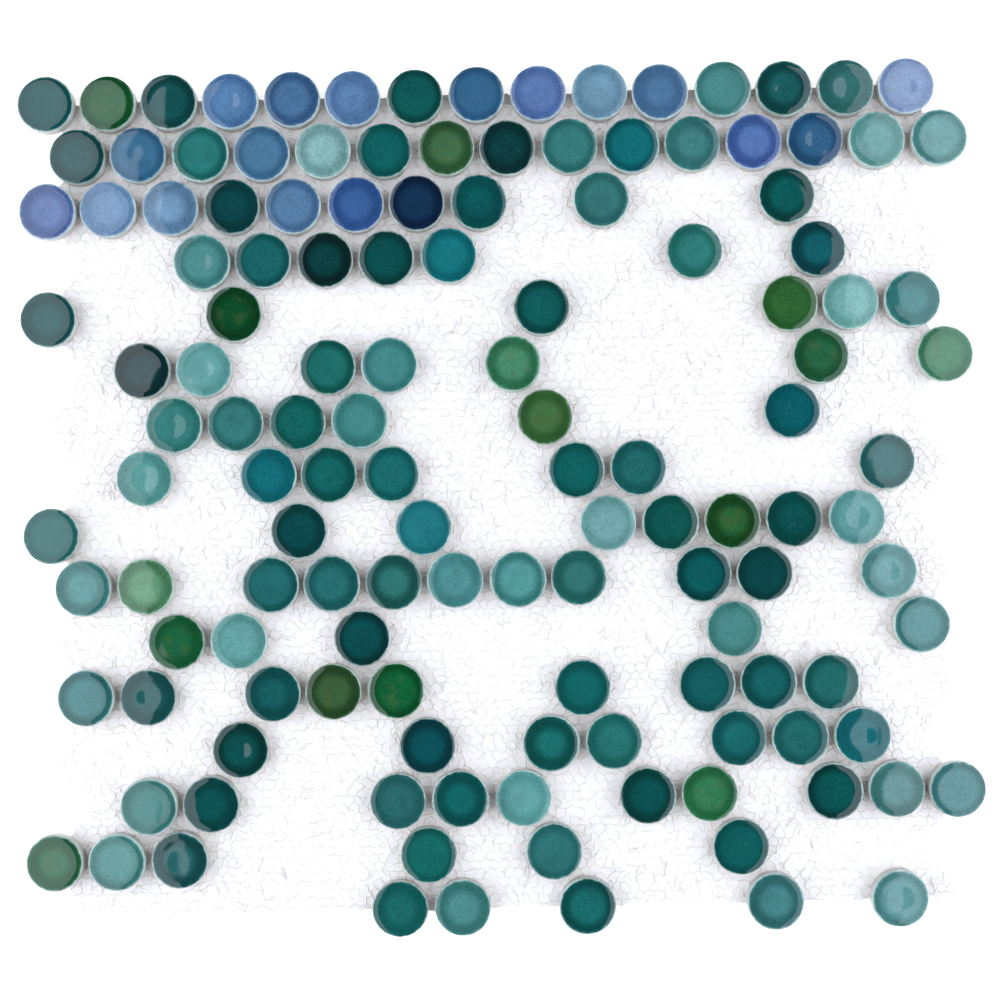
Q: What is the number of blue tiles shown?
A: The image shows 18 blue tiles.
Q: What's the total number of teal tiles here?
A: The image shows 101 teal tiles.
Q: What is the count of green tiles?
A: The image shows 15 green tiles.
